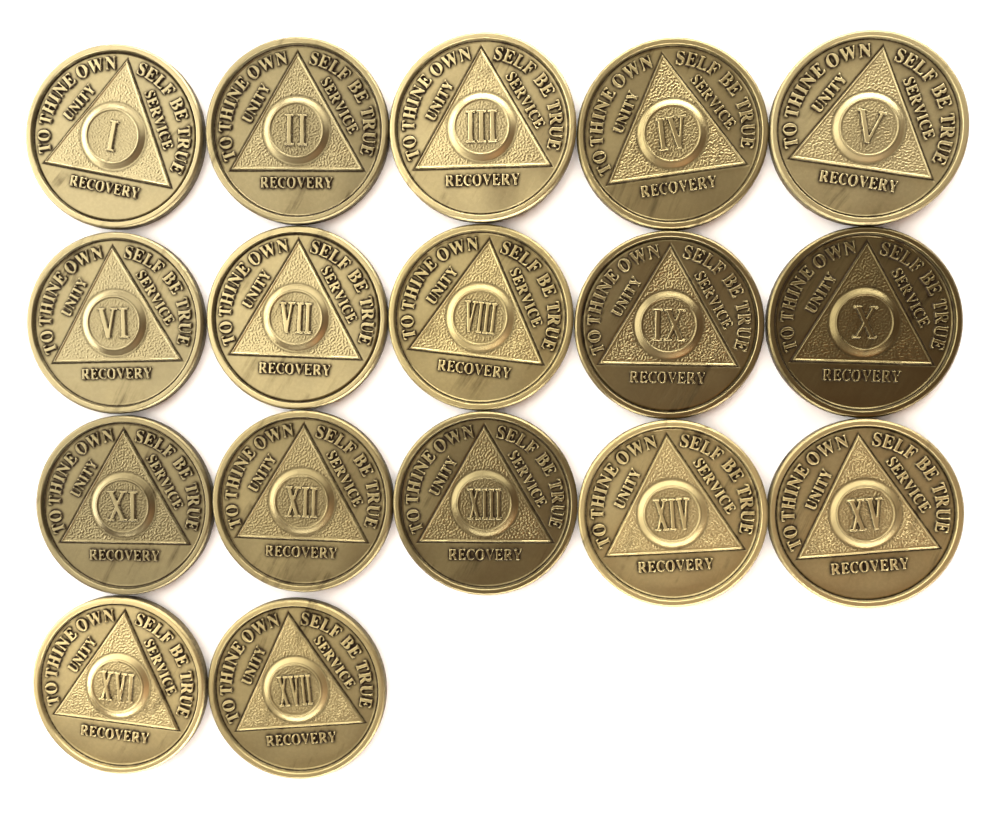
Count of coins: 17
